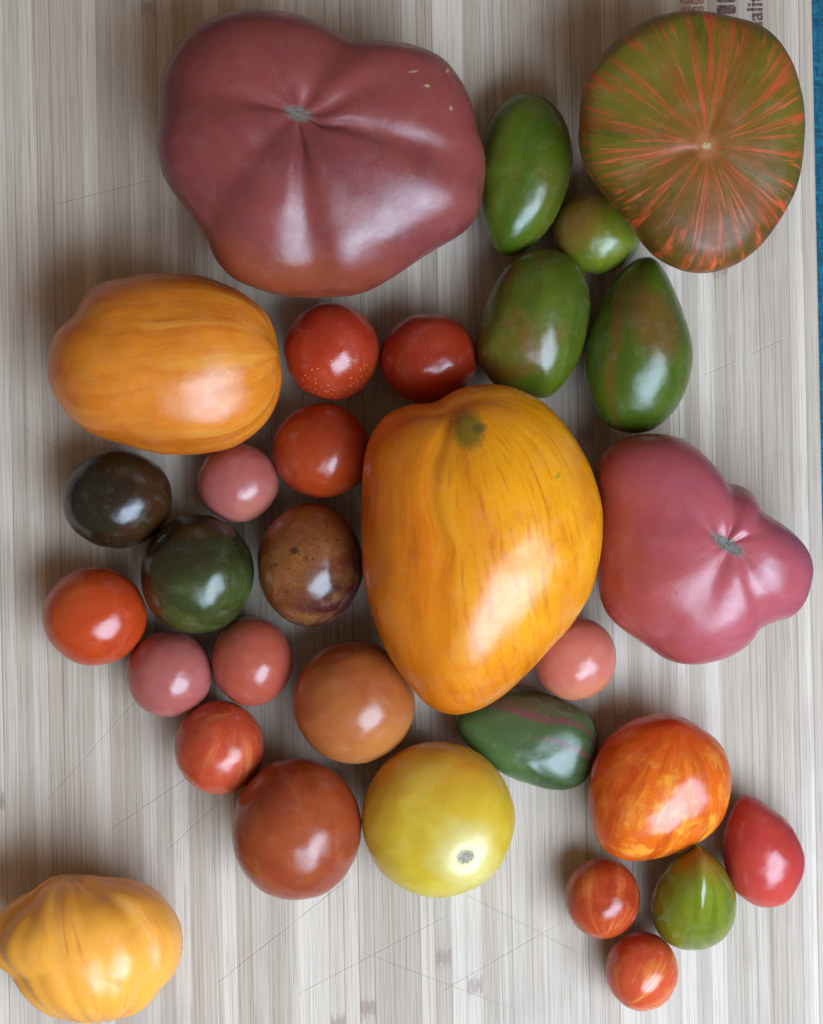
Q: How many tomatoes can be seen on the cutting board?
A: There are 31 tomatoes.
